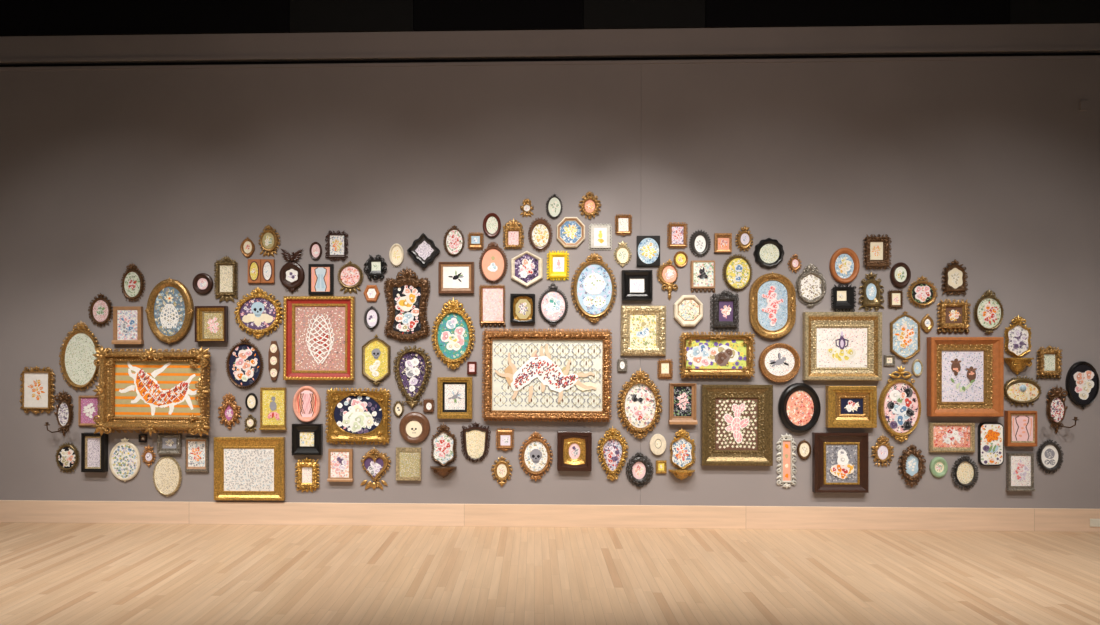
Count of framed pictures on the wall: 150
